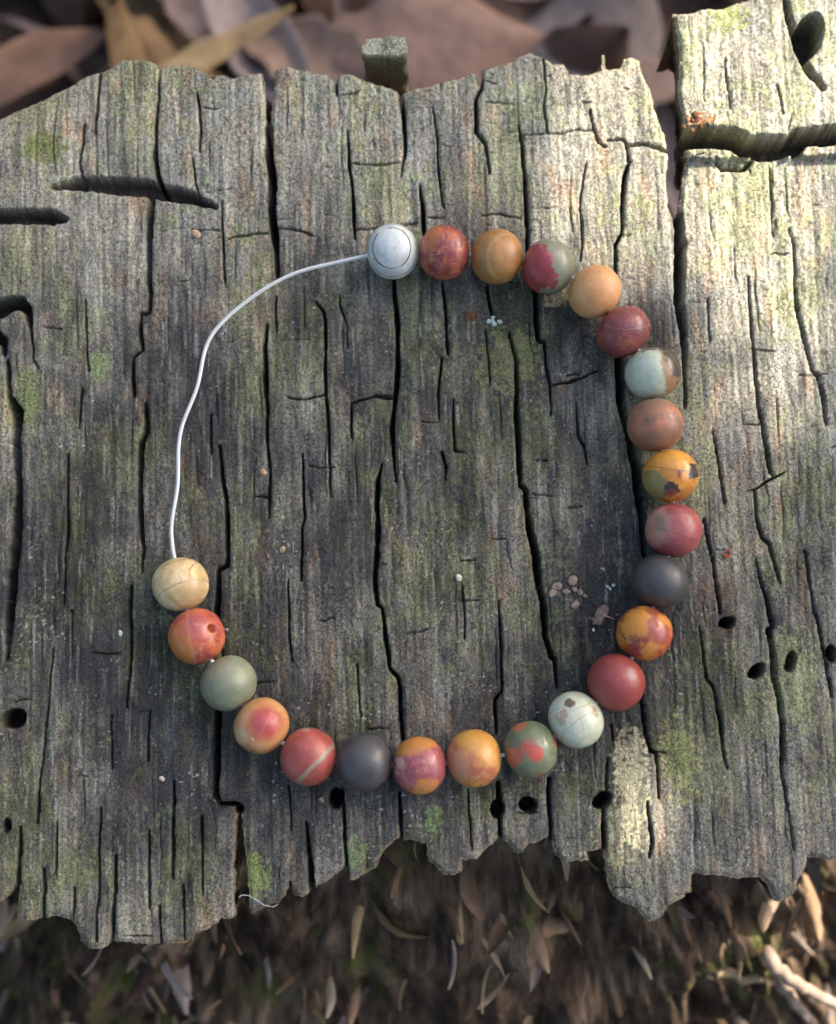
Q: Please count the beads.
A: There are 23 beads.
